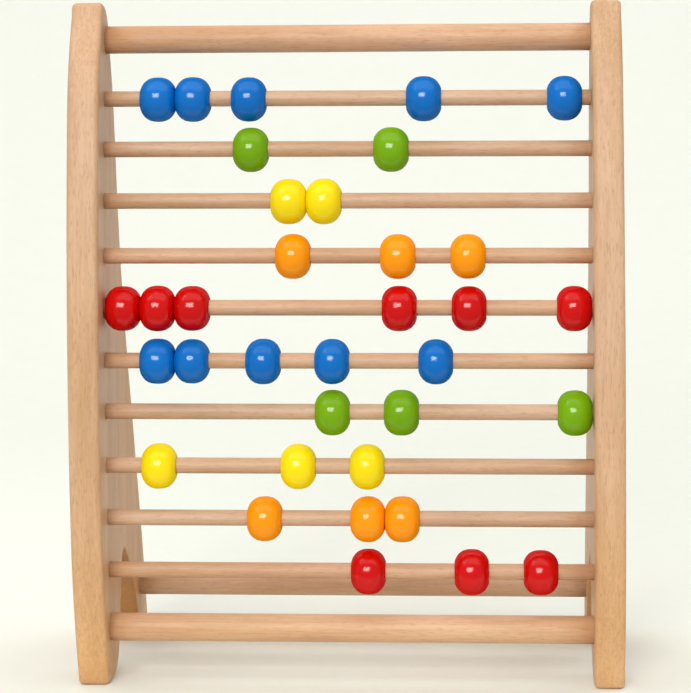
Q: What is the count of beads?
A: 35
